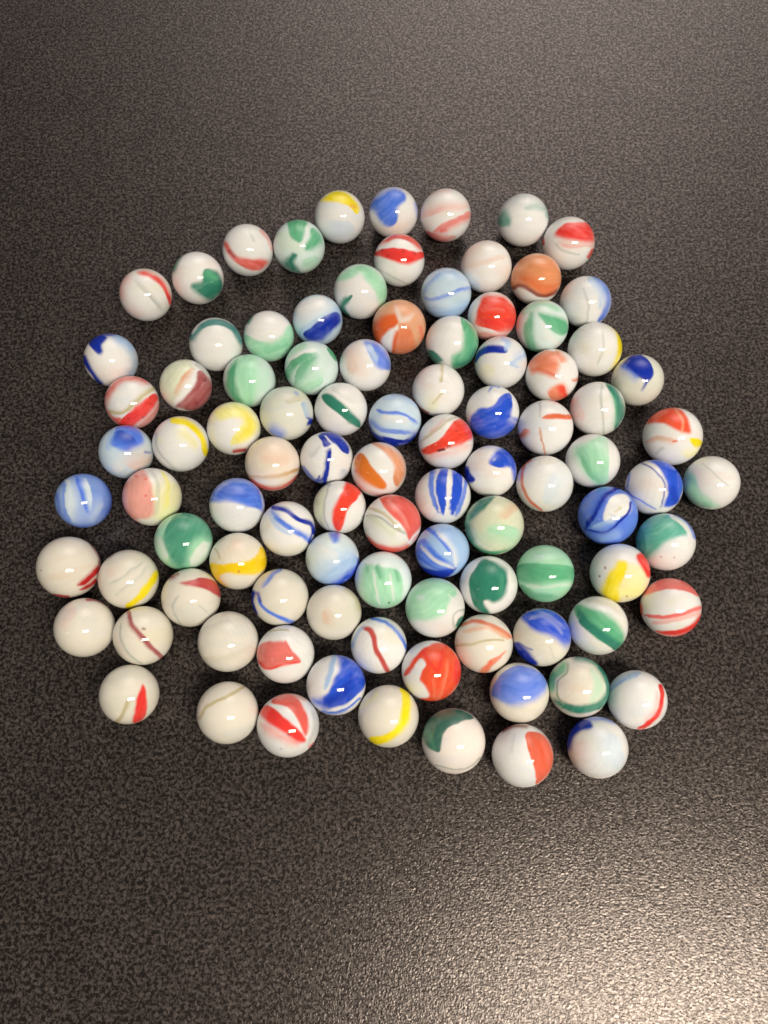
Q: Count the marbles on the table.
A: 97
